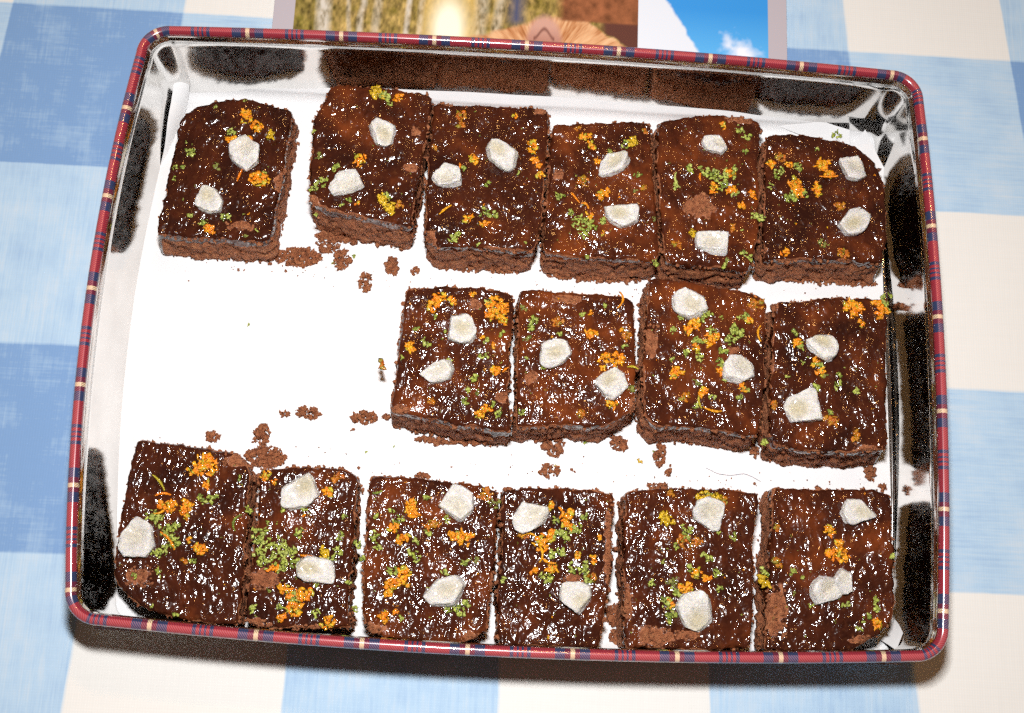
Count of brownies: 16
